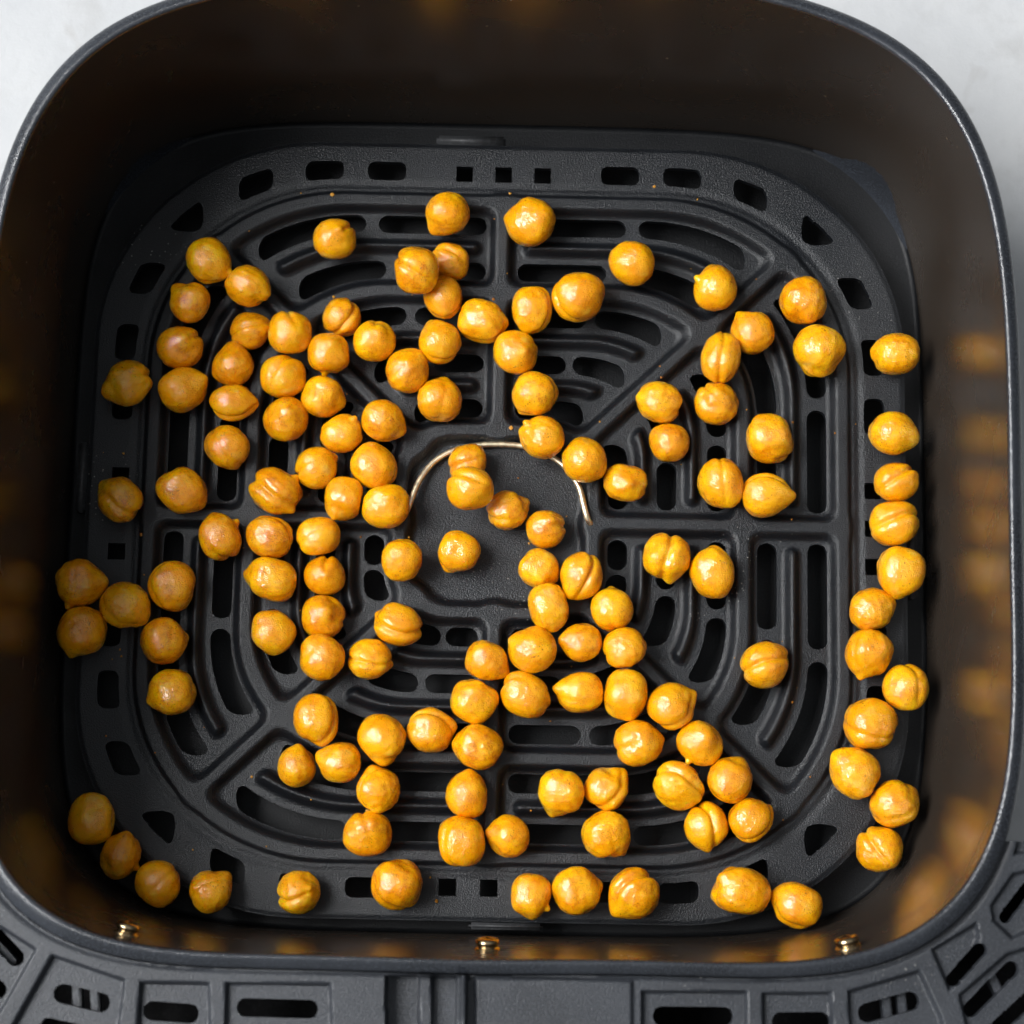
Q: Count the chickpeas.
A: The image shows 136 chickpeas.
